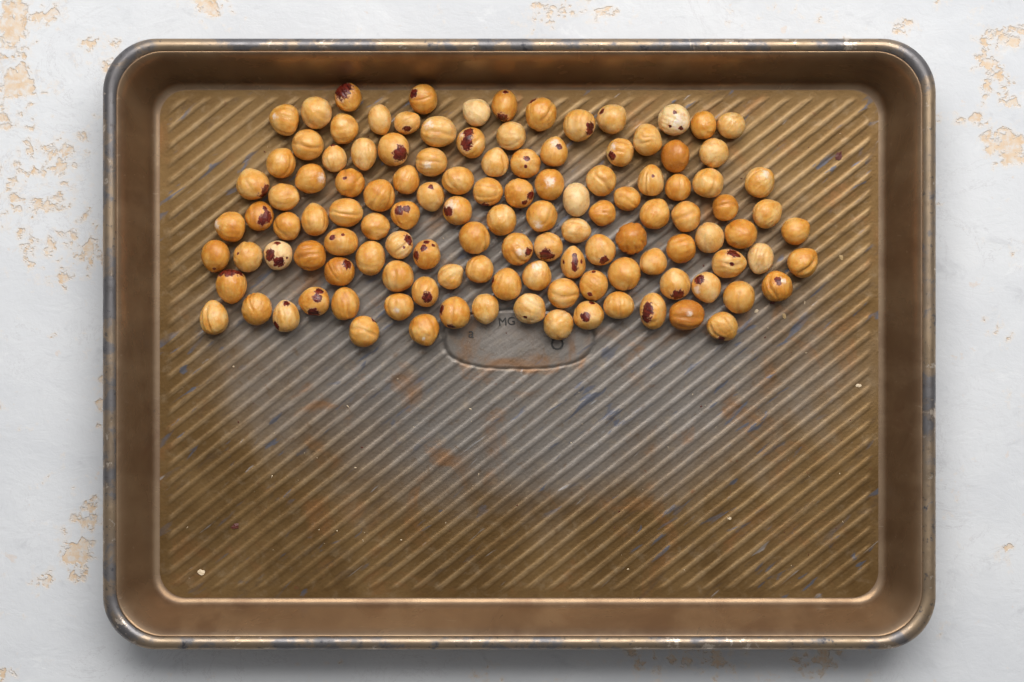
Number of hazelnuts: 119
